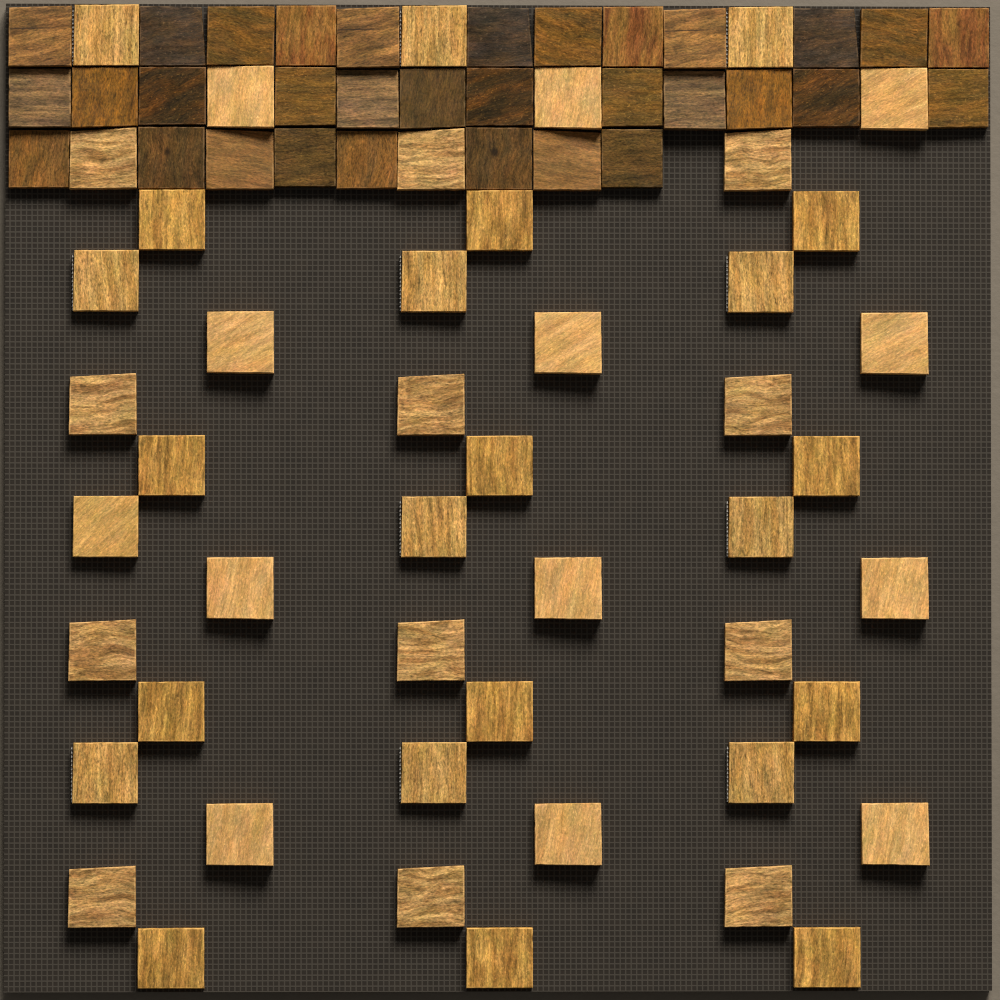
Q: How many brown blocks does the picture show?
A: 32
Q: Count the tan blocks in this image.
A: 48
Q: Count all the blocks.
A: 80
